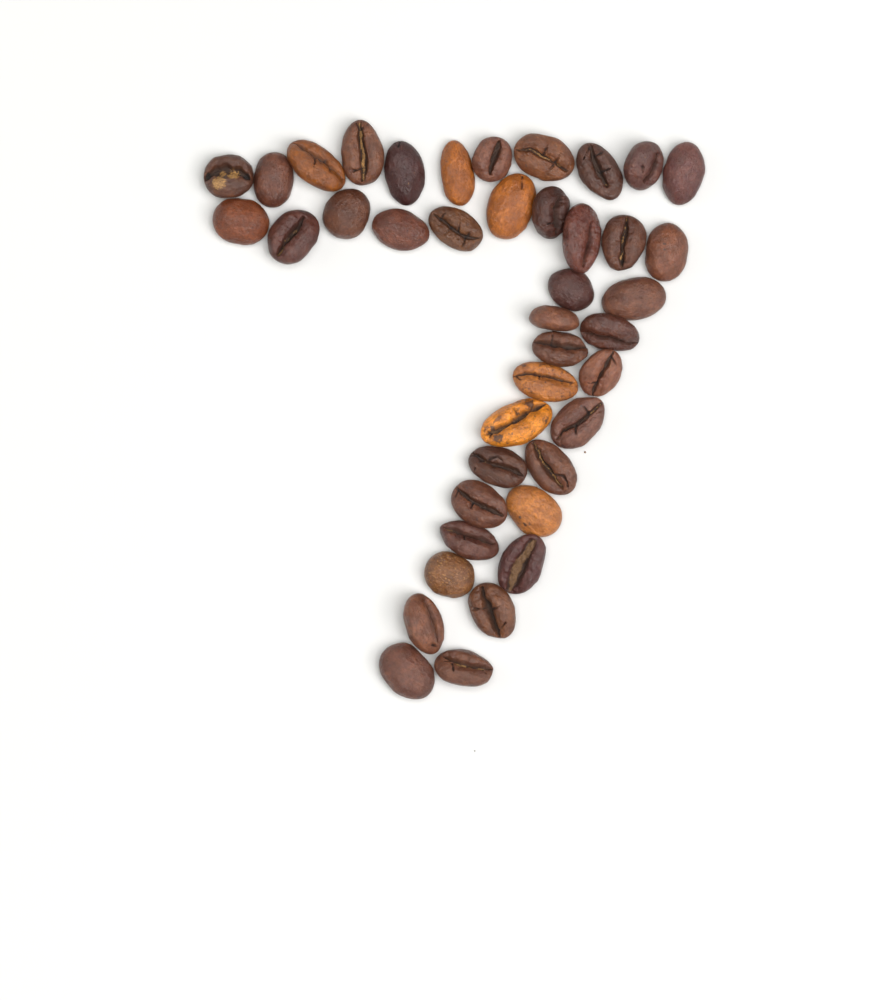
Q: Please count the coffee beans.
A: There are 41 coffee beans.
